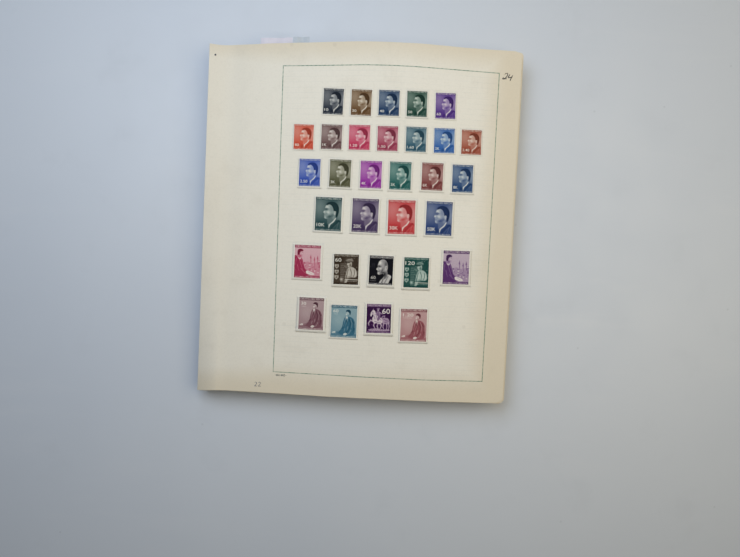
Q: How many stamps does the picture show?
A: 31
